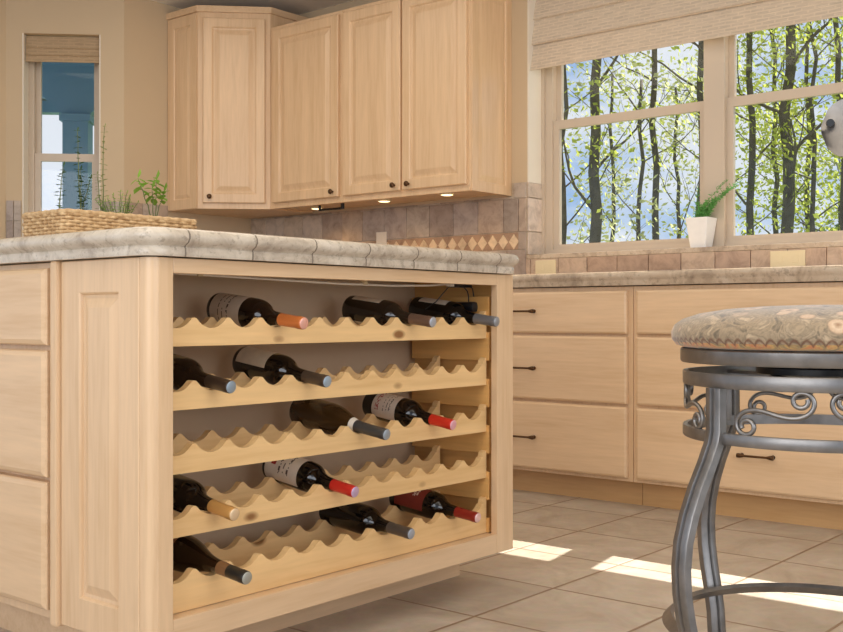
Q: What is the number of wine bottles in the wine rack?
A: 12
